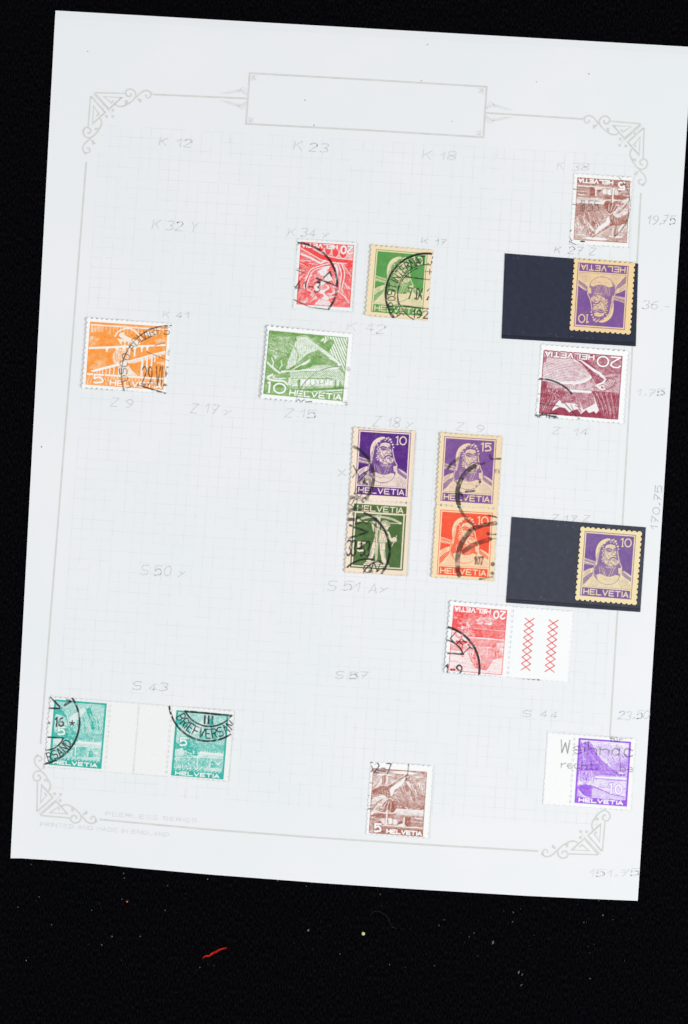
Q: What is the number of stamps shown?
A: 17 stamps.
